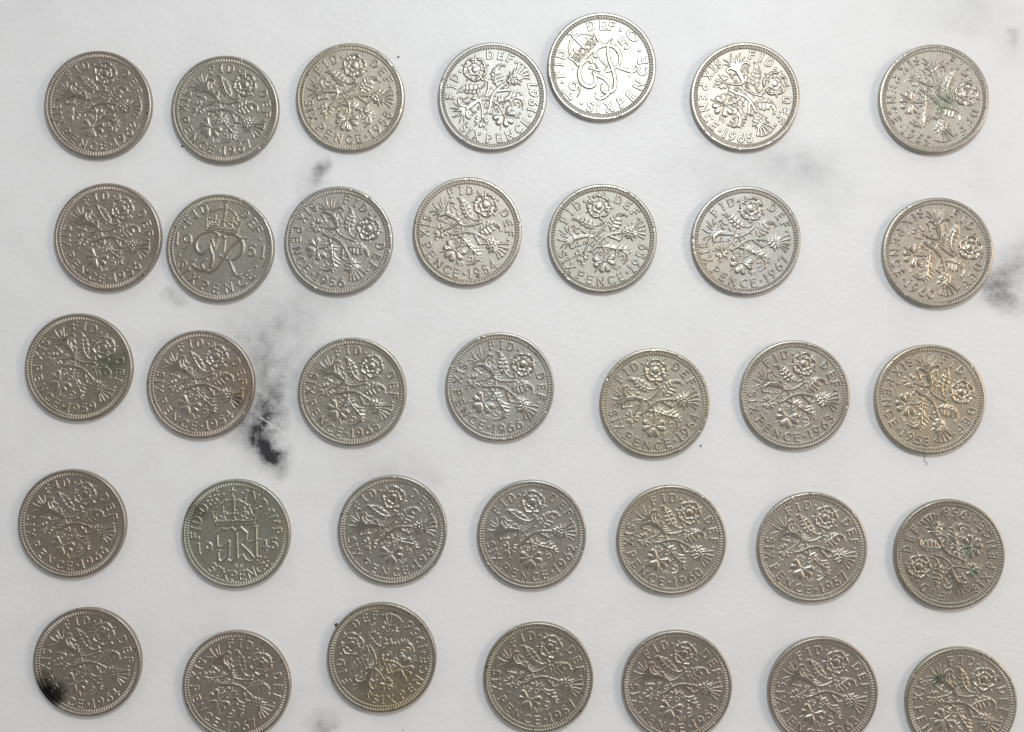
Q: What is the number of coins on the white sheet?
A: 35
